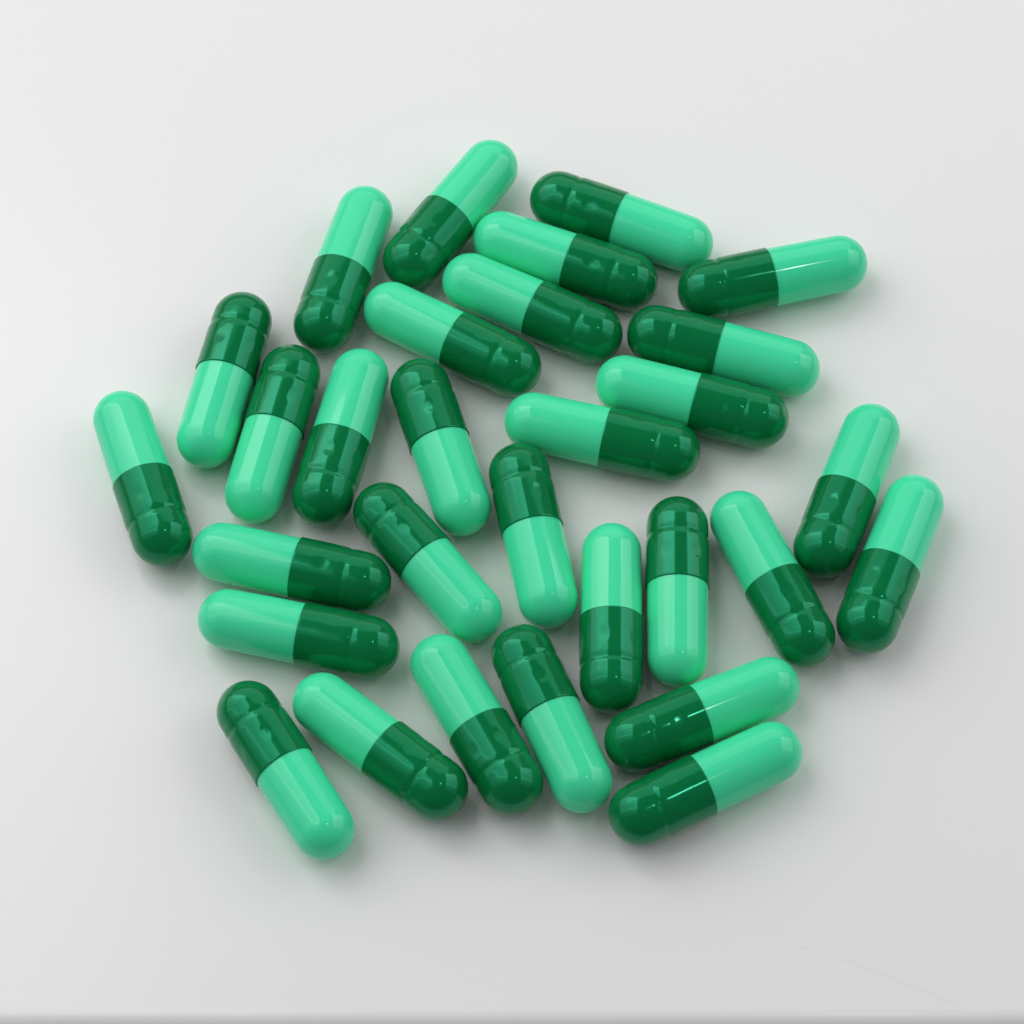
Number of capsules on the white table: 30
